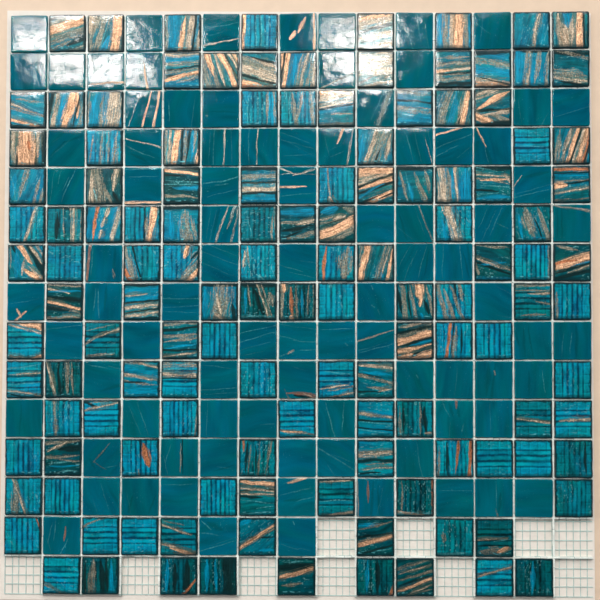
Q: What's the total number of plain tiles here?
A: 87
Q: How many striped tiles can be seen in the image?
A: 128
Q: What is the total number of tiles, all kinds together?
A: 215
